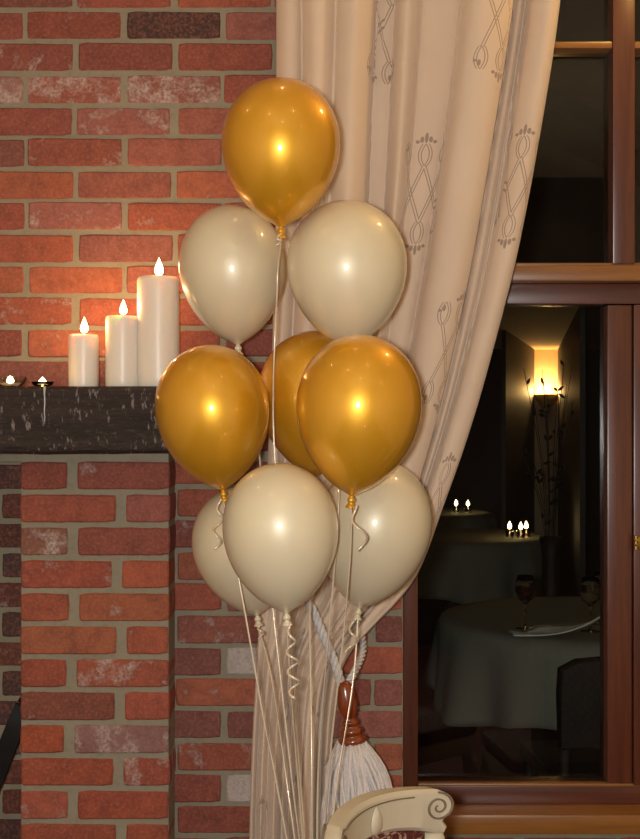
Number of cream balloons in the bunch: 5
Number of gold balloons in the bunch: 4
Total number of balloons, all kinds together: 9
